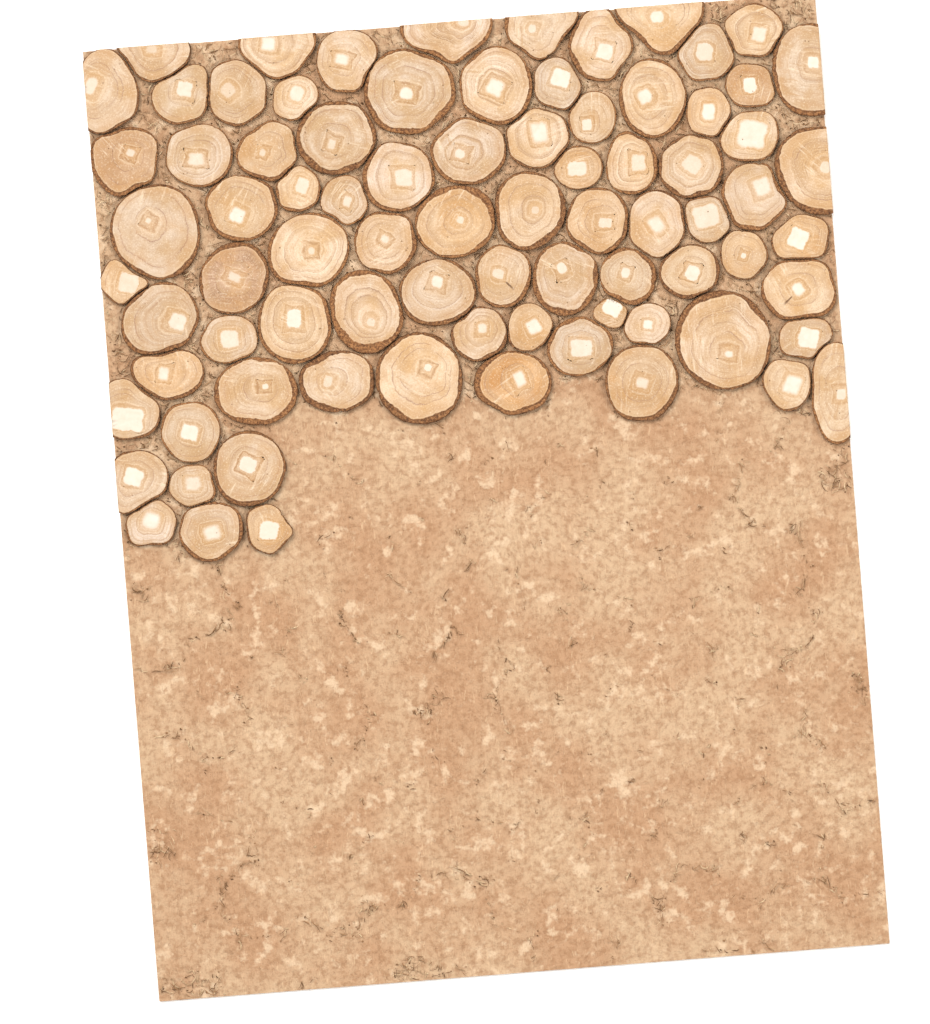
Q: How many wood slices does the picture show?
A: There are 82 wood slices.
